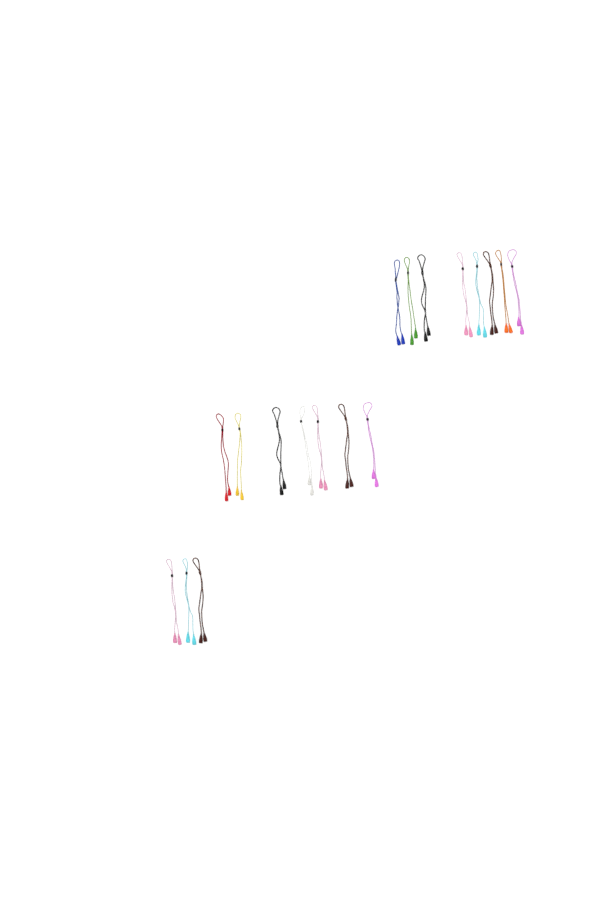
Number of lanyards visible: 18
